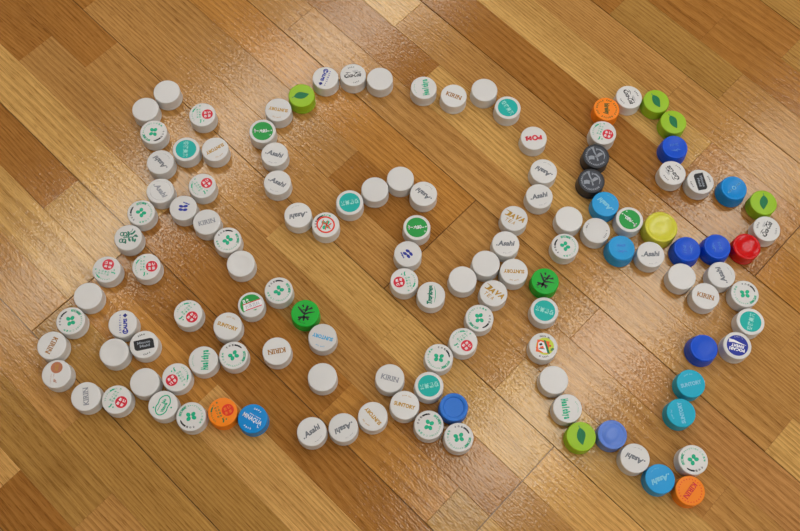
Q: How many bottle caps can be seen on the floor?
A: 129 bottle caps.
